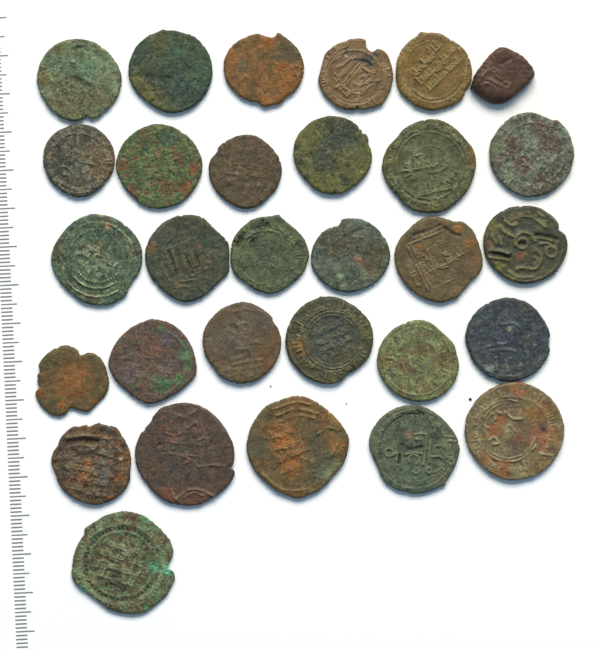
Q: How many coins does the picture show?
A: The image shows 30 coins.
